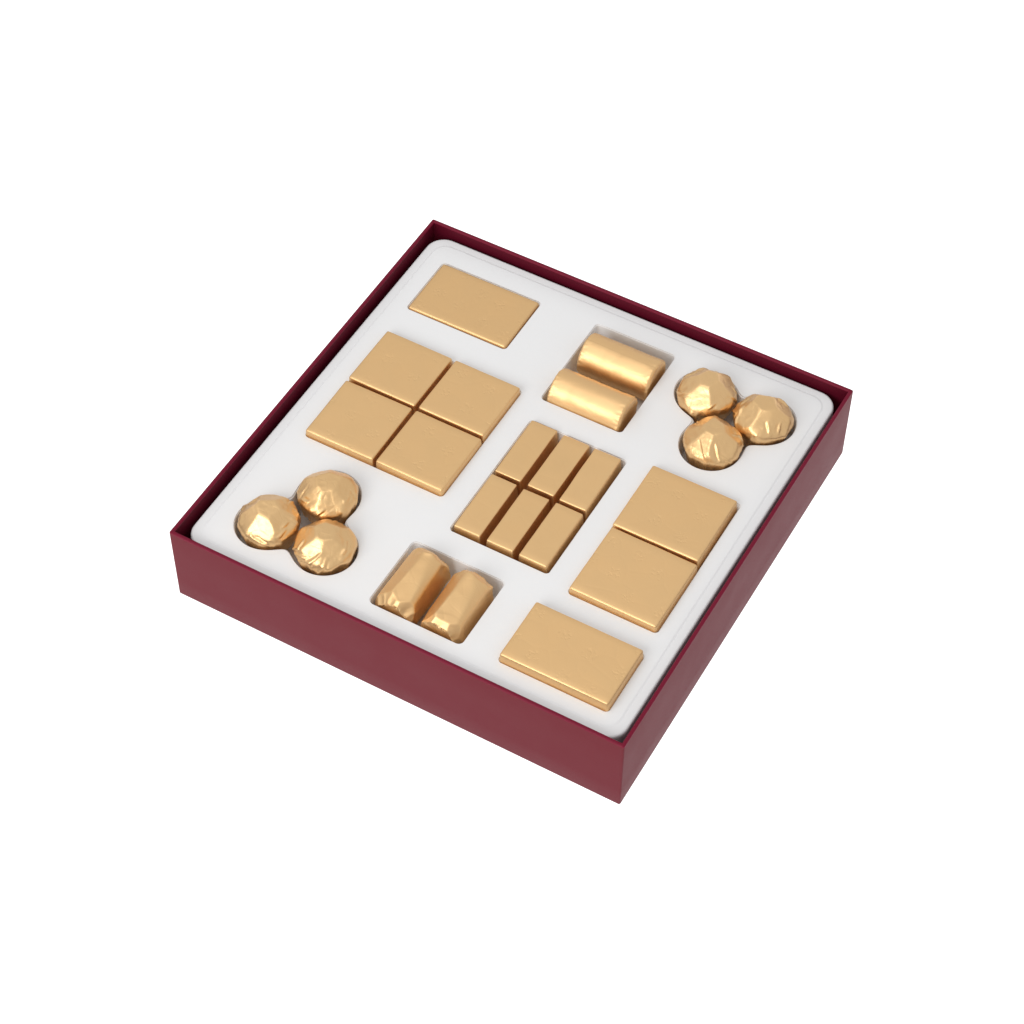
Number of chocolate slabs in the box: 8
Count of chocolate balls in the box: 6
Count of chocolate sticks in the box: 6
